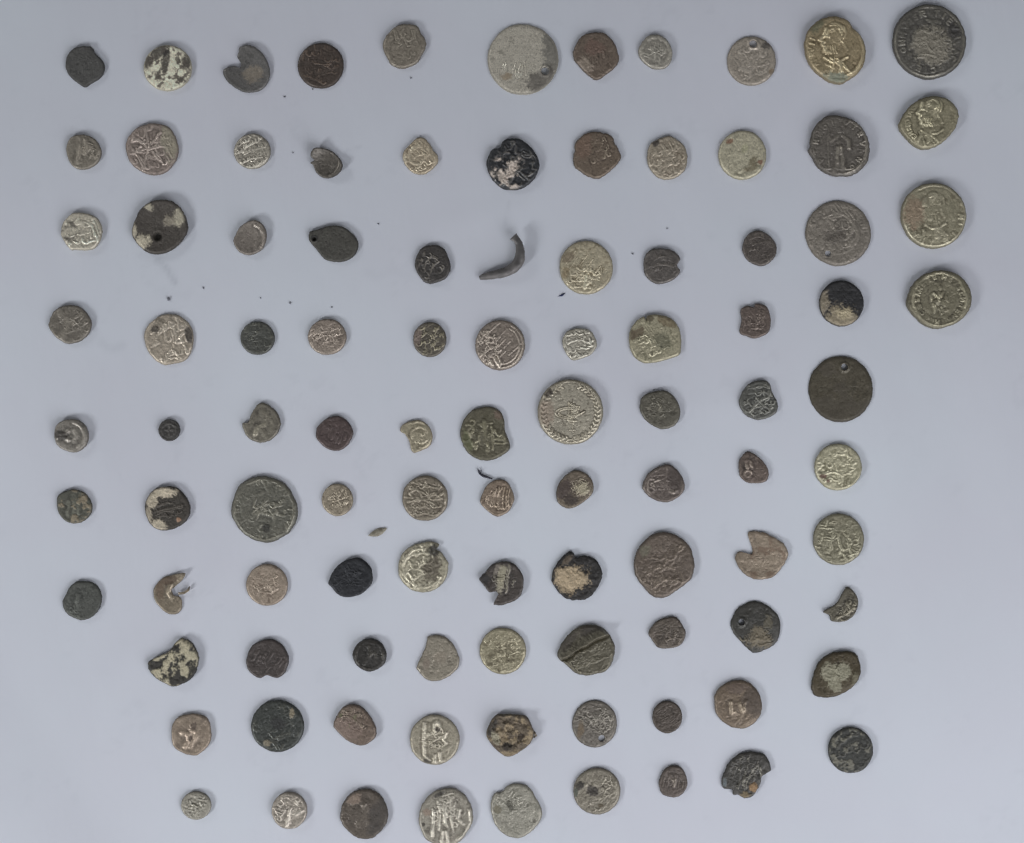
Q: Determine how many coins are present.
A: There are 100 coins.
